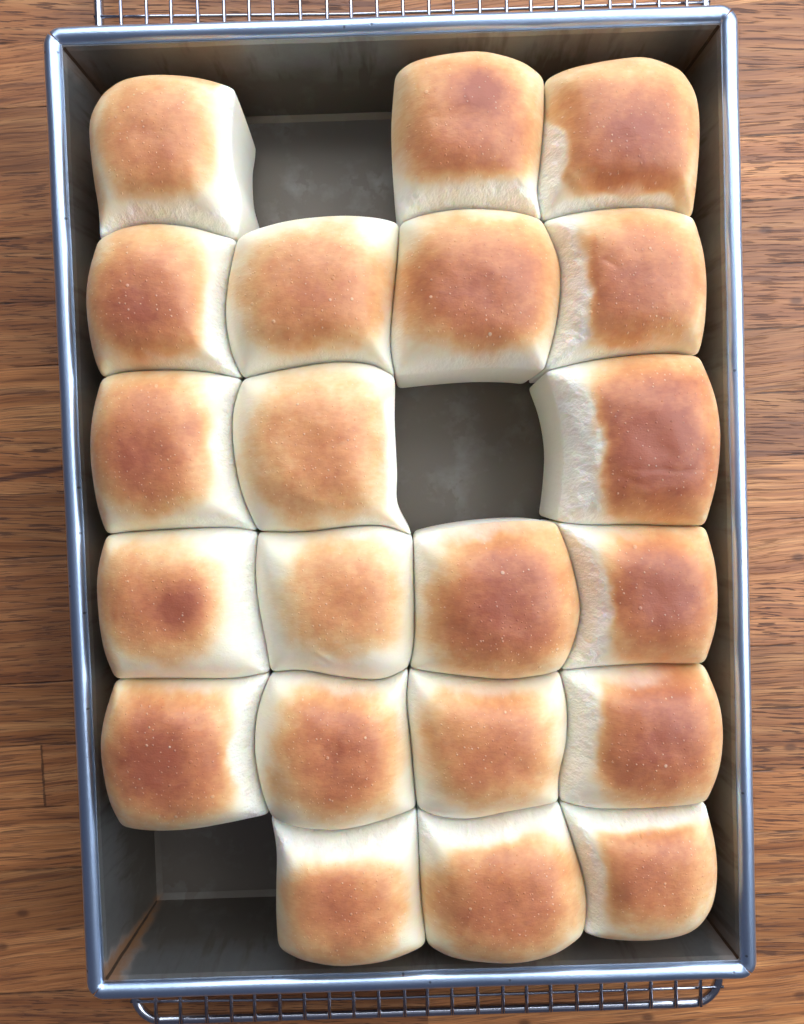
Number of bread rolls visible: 21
